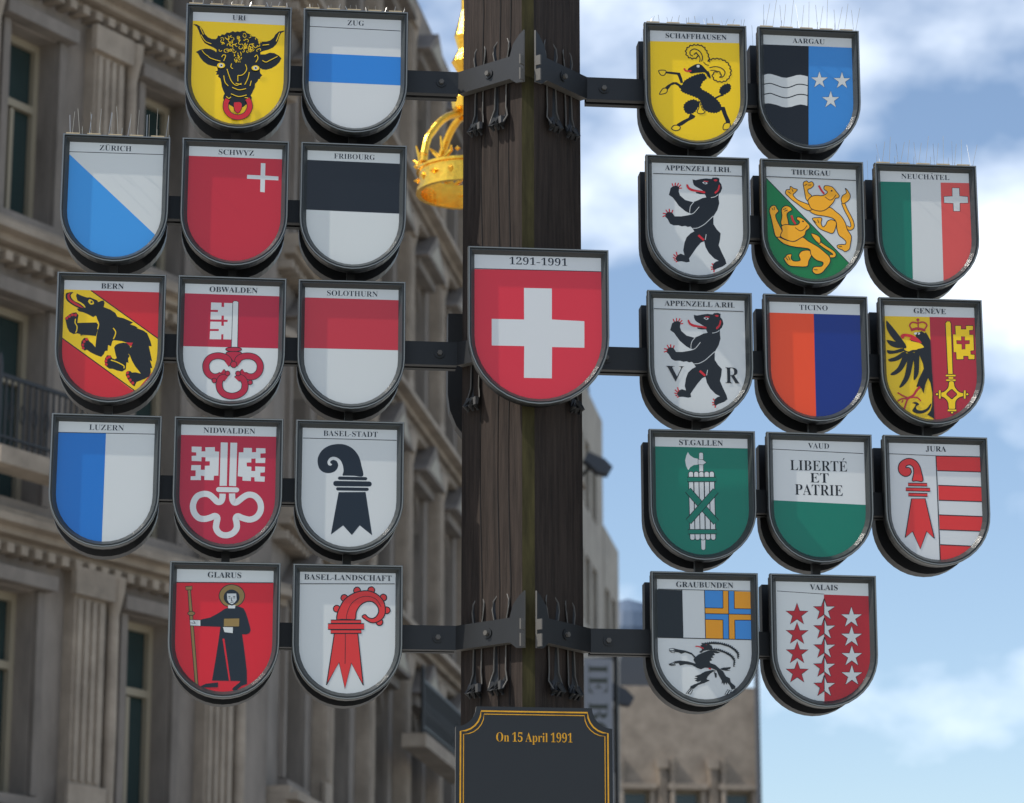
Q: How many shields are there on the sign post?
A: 27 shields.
